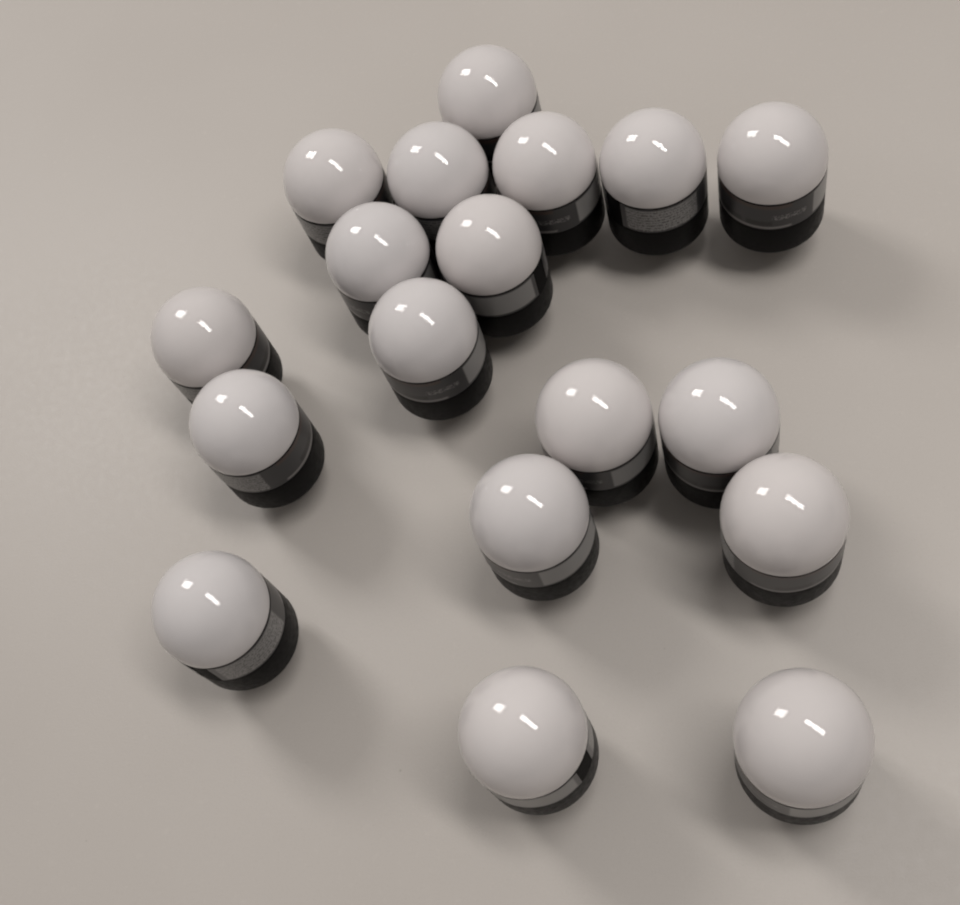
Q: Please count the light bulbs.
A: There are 18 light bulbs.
